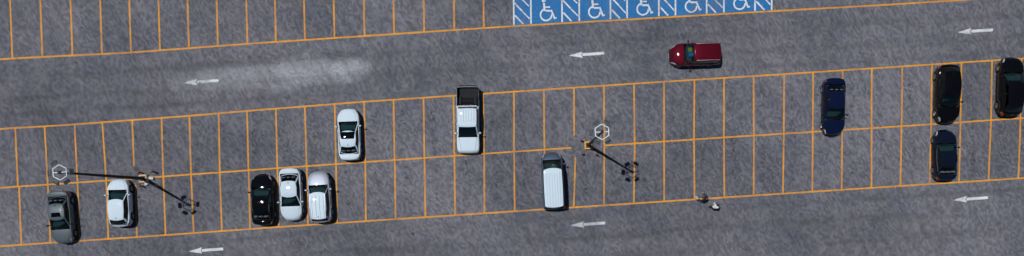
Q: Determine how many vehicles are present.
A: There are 13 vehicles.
